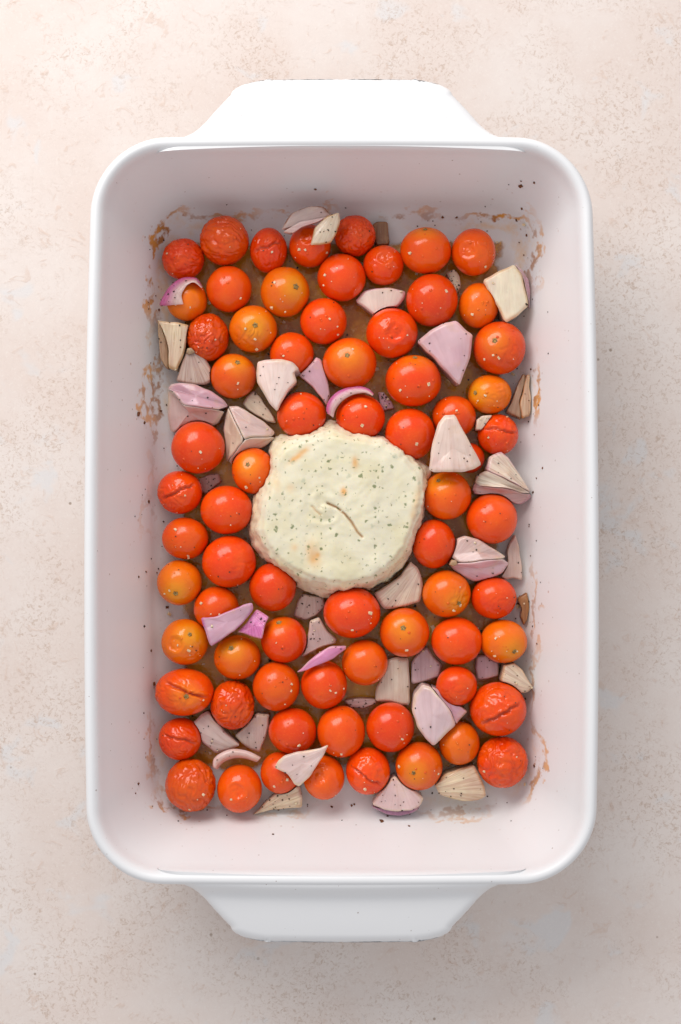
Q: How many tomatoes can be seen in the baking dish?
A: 70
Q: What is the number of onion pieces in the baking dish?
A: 44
